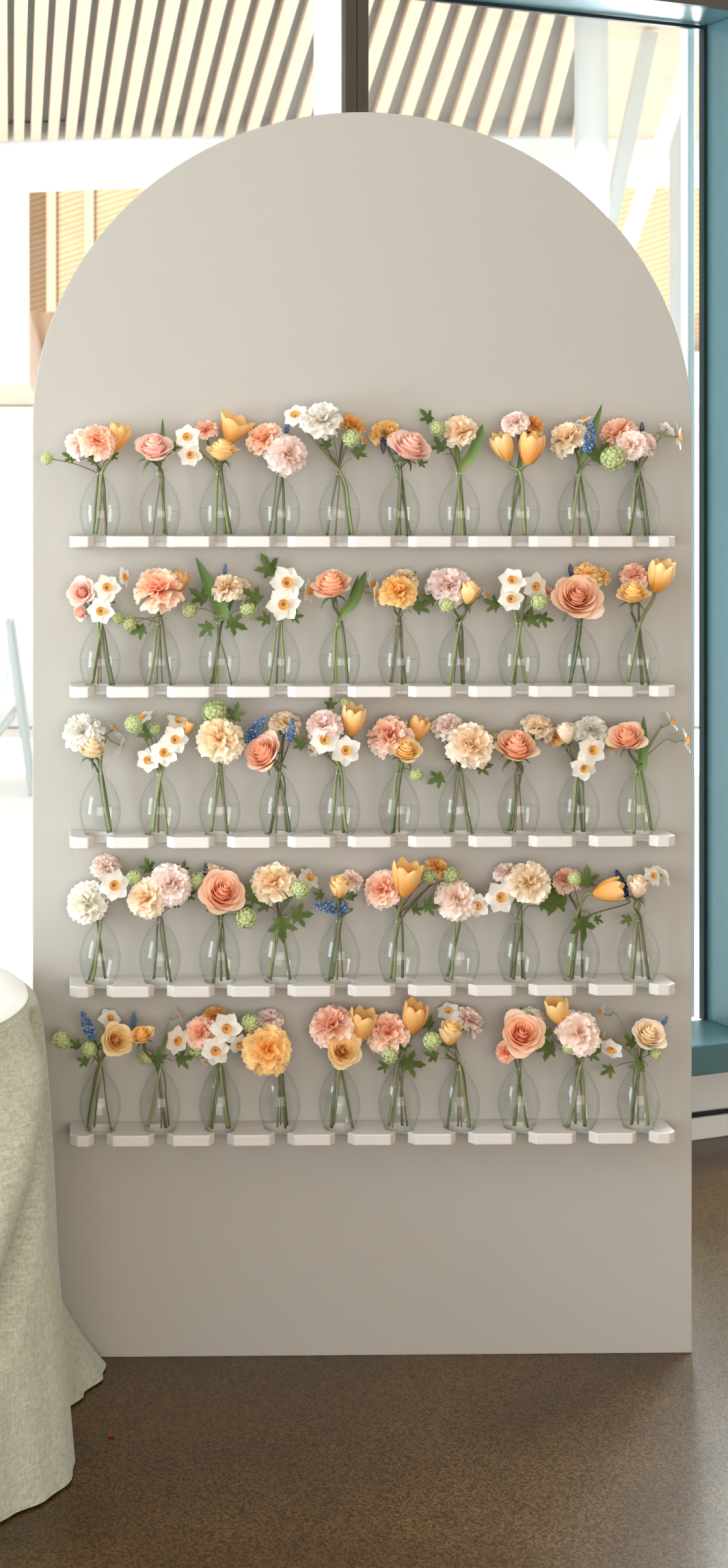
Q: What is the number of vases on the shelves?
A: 50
